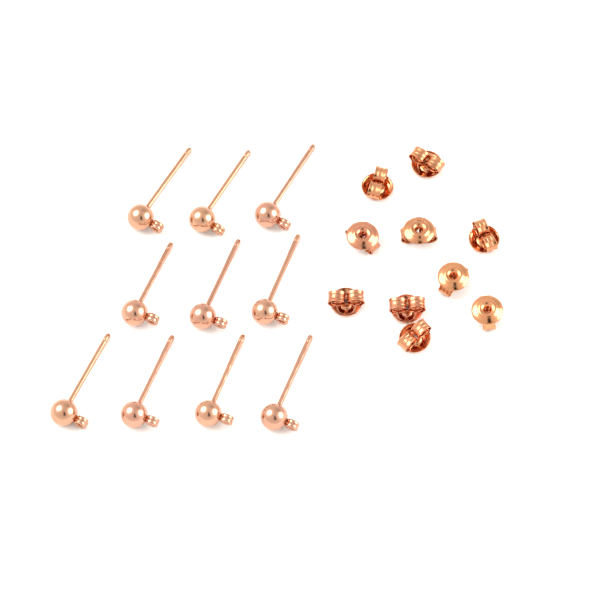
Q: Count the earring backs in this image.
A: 10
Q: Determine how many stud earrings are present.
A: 10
